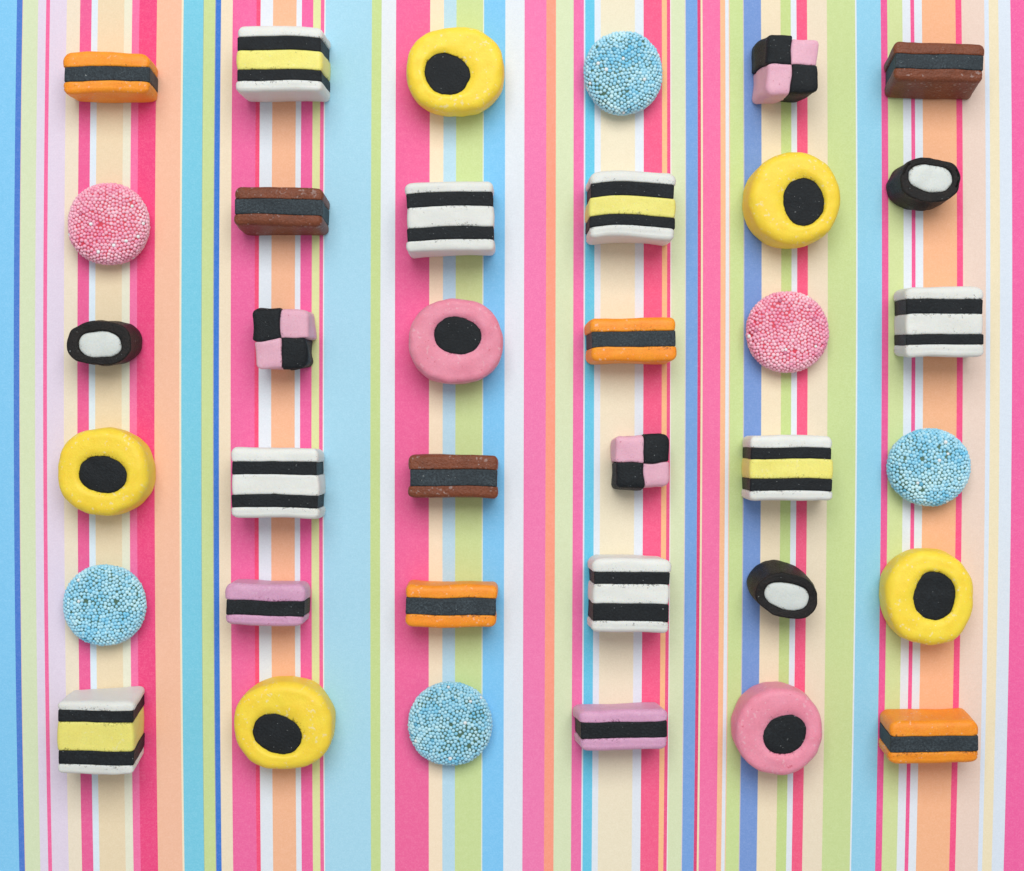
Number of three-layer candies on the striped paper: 9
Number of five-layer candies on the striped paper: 8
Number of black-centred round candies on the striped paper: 7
